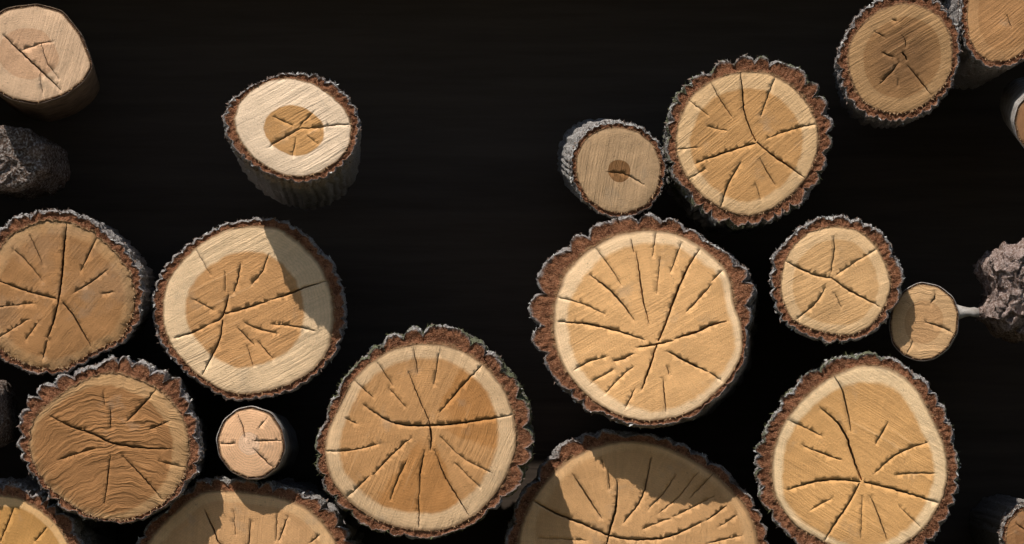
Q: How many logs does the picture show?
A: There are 20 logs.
